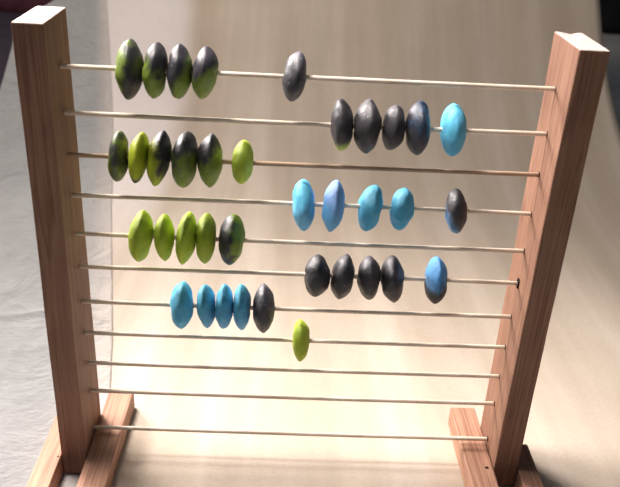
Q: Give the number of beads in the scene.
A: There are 37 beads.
